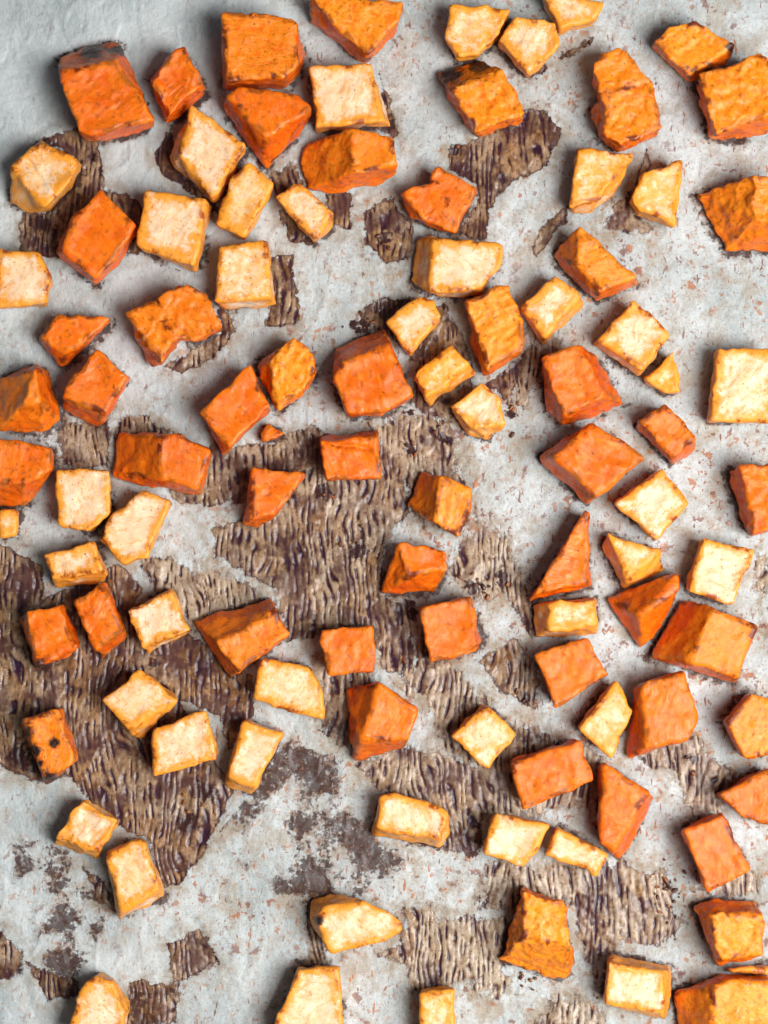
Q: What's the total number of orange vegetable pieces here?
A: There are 53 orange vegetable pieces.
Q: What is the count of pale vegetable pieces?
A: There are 47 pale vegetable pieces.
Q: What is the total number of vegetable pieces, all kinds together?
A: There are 100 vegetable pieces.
